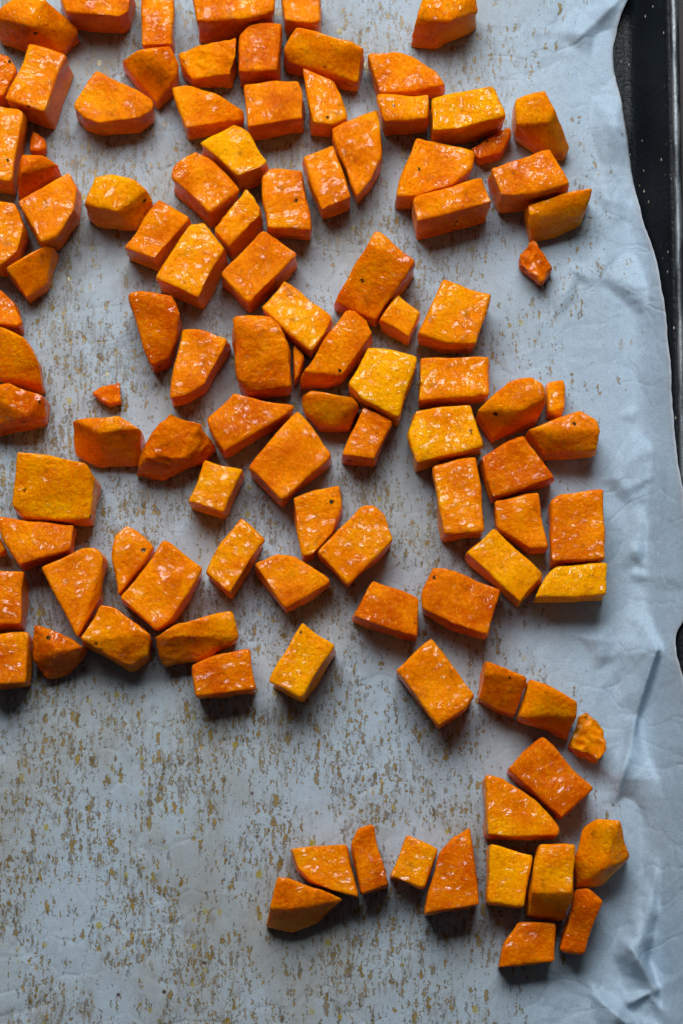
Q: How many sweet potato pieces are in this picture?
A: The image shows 109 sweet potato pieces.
